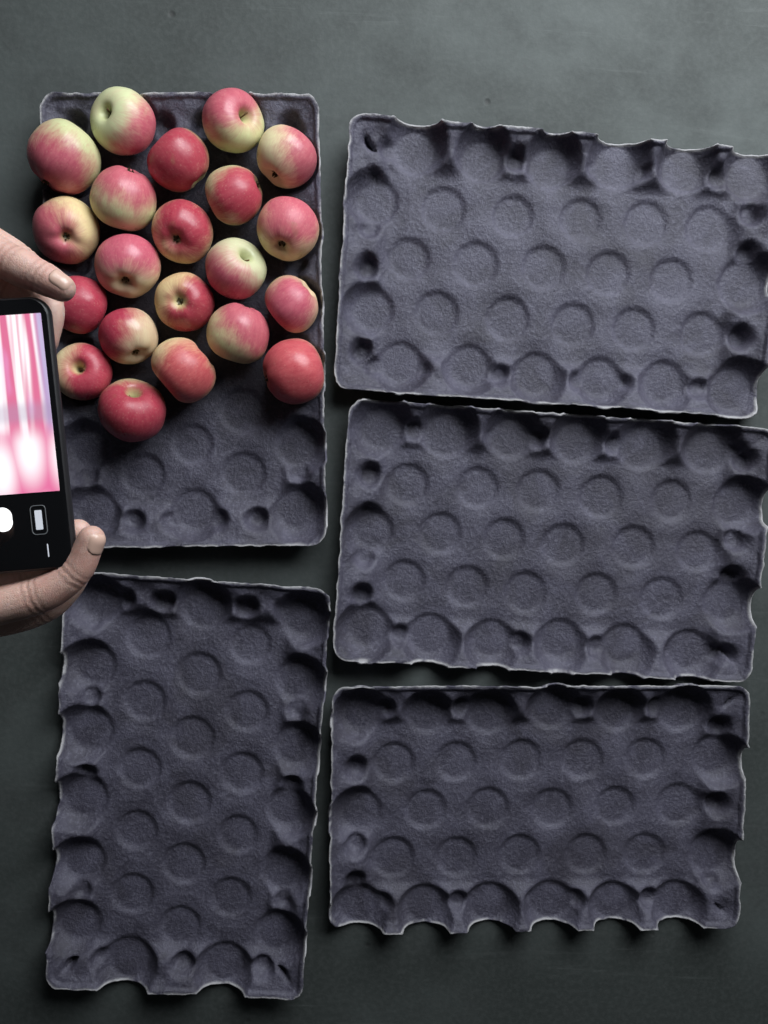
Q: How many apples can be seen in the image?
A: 21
